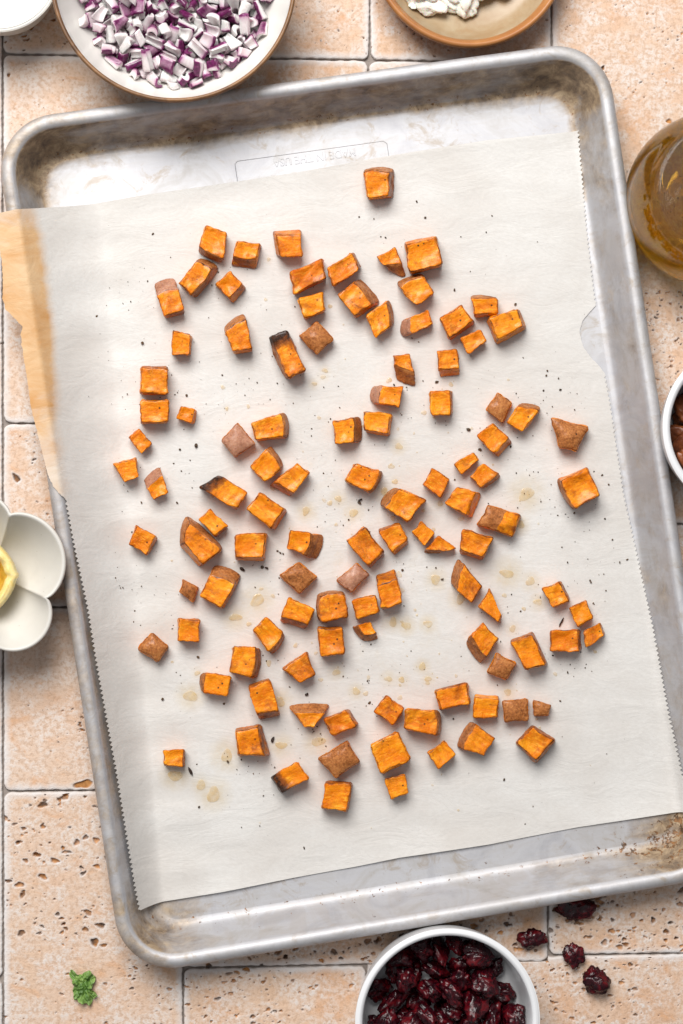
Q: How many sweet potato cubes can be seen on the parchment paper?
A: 108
